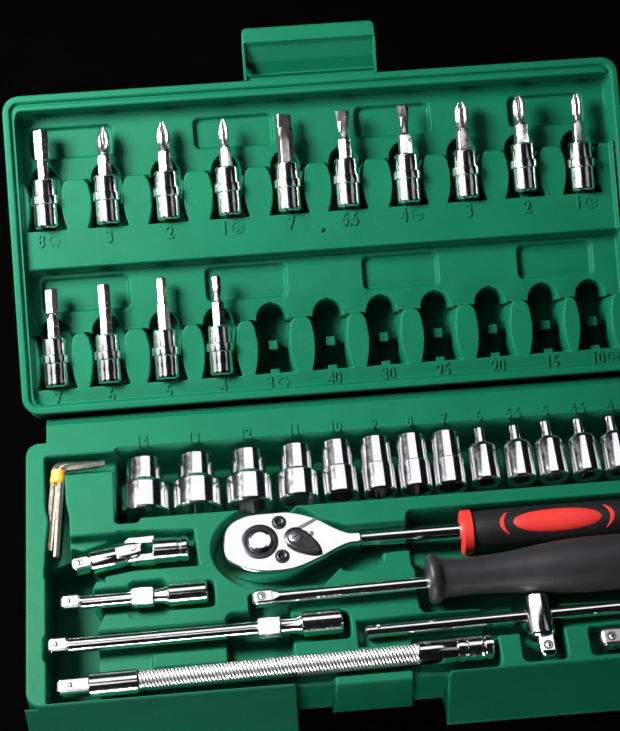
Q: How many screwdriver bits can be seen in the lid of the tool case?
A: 14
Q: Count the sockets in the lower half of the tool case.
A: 13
